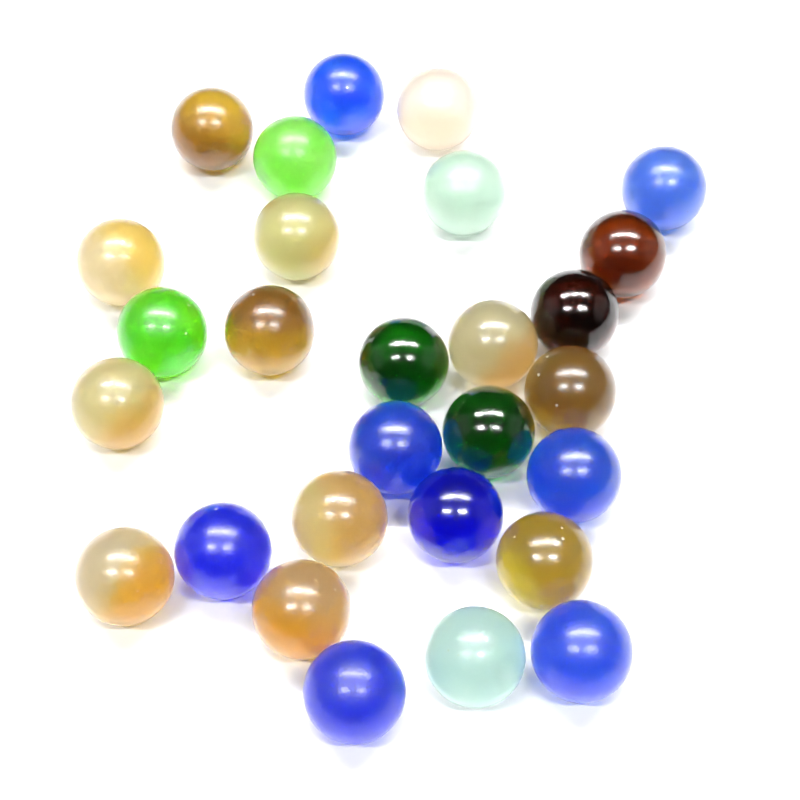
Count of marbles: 28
